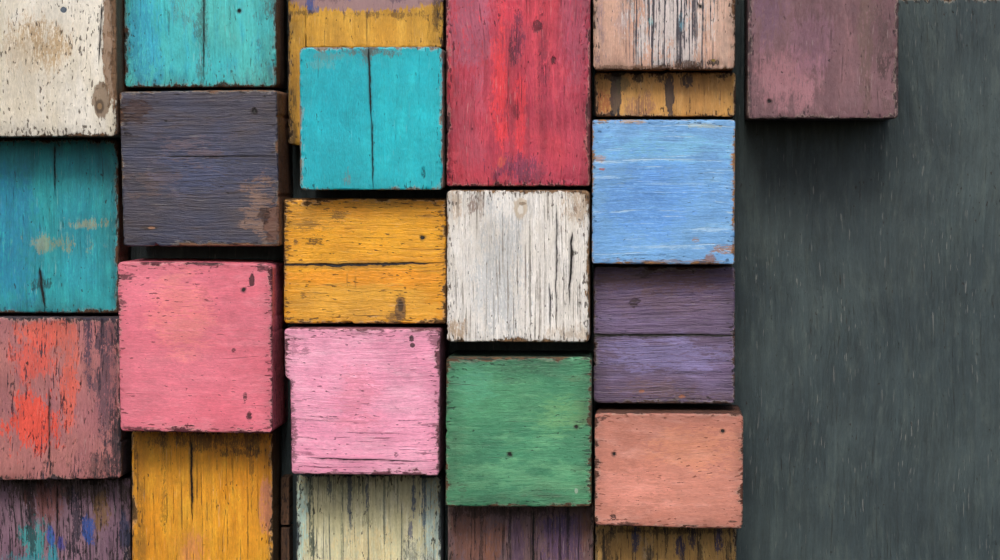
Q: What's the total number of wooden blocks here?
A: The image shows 24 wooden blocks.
